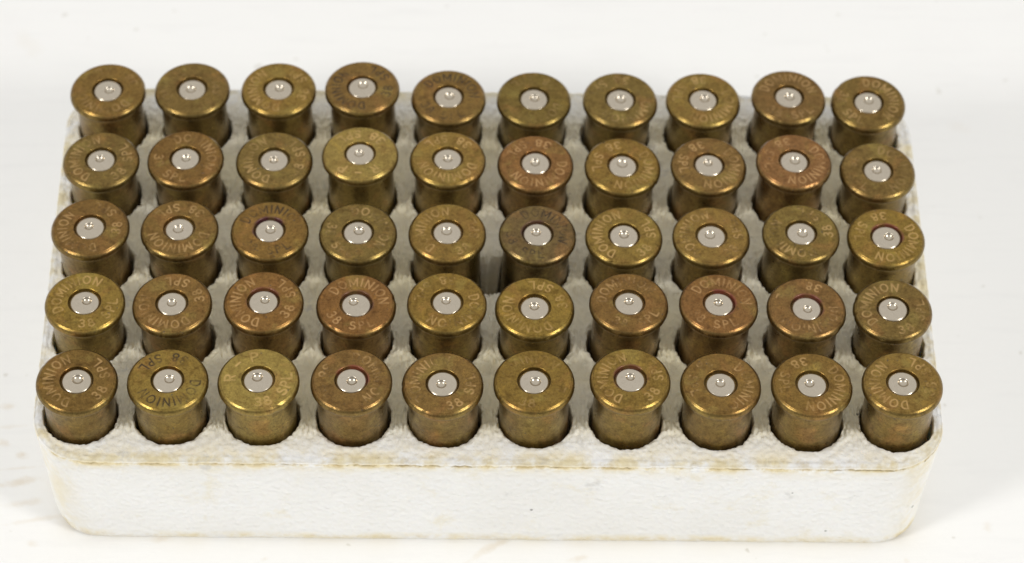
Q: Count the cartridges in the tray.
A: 50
